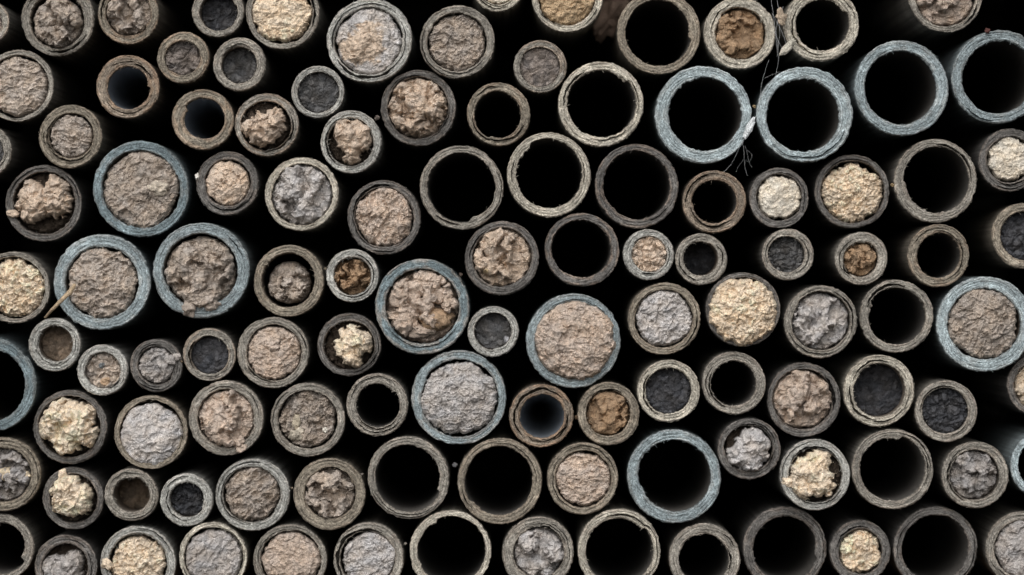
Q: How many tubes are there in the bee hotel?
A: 115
